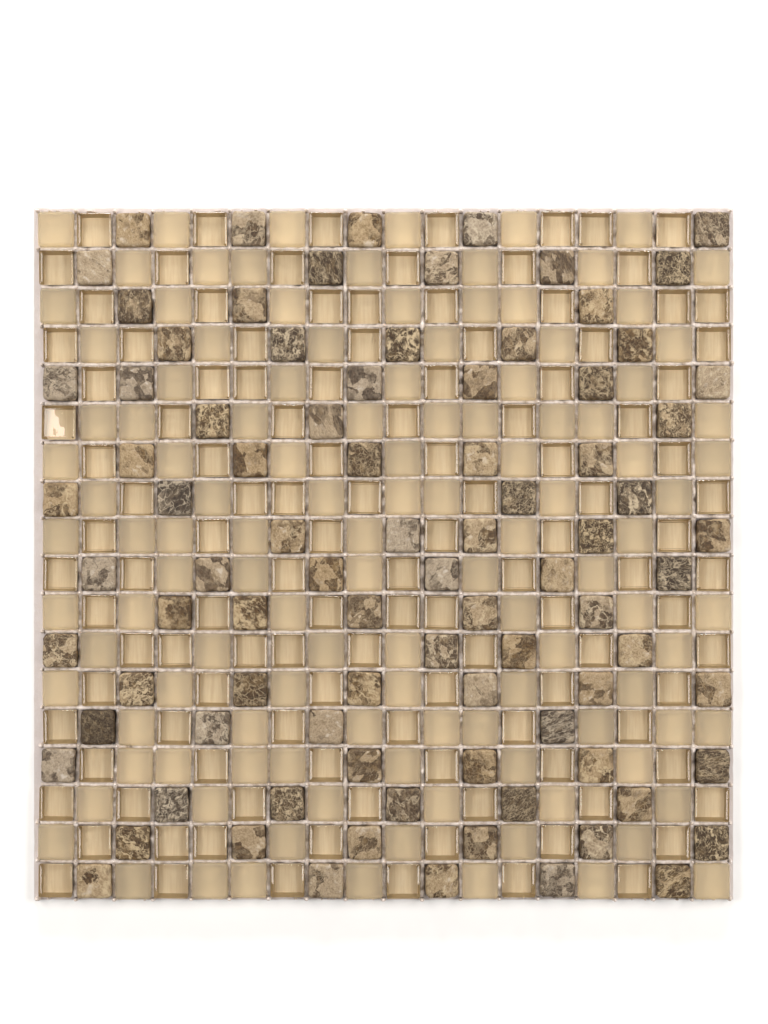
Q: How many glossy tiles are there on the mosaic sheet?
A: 120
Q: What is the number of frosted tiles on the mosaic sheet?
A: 117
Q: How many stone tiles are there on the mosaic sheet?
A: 87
